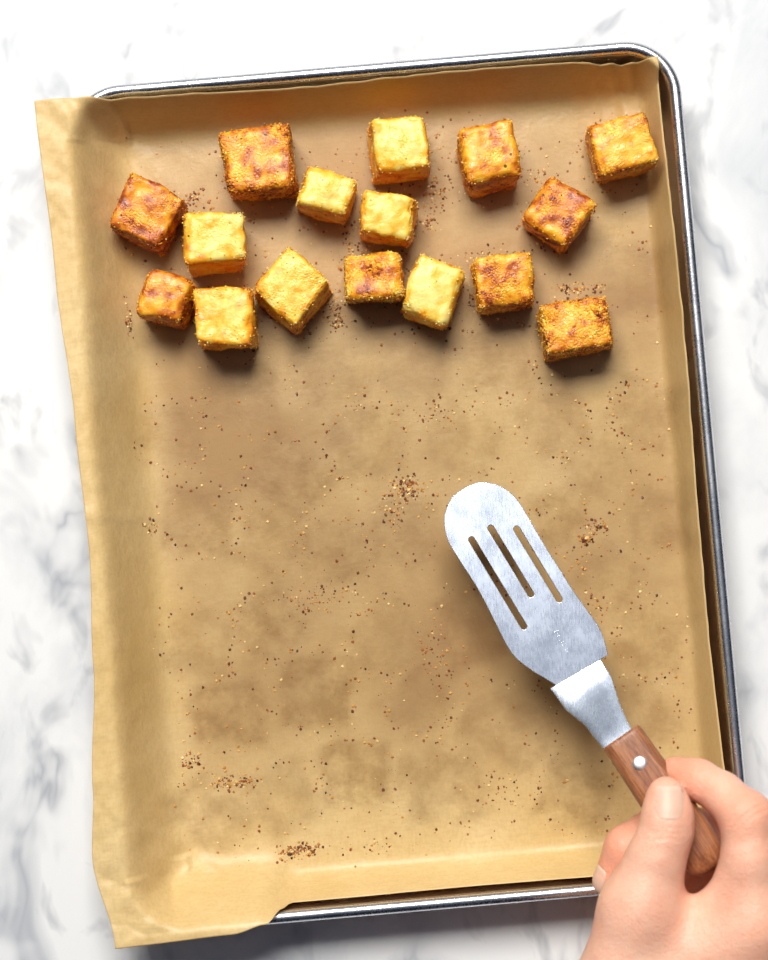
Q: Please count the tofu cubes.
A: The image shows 16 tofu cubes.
